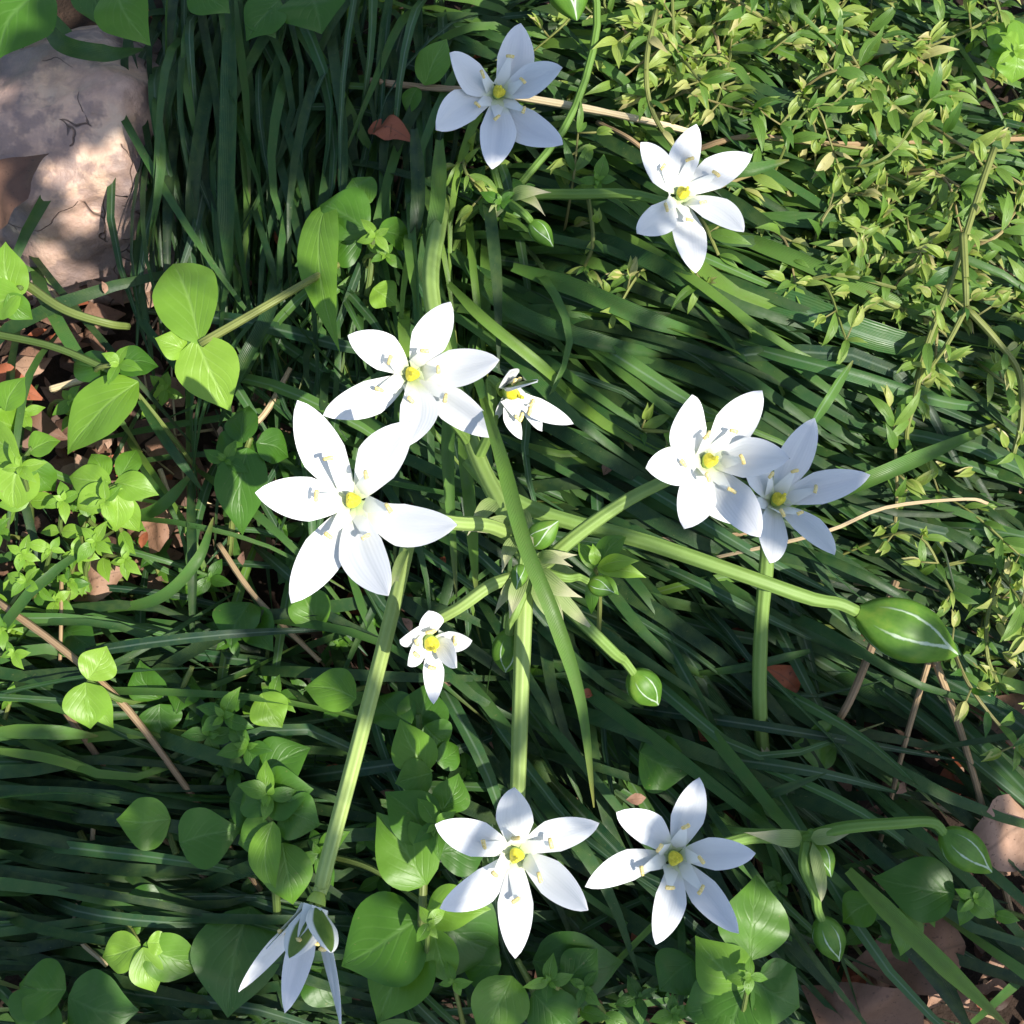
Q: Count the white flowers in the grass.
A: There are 11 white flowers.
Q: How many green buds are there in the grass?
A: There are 11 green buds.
